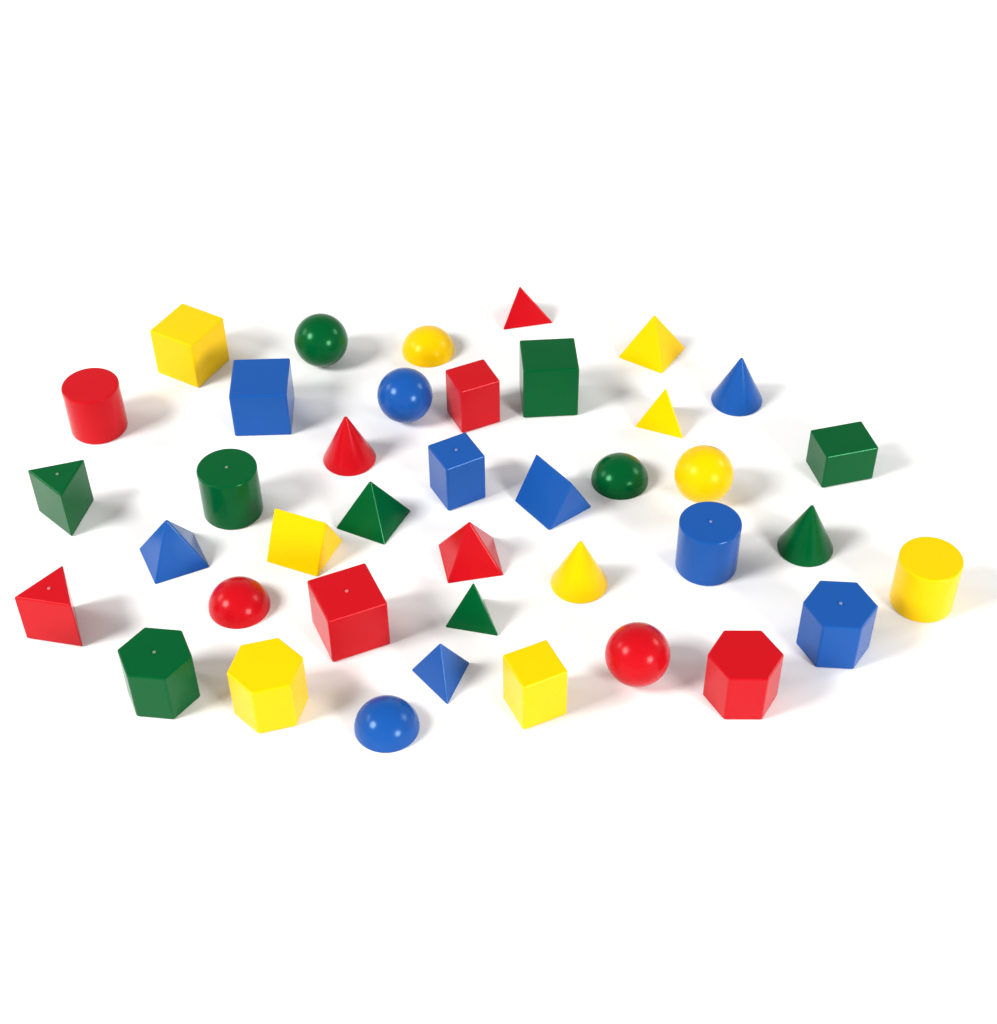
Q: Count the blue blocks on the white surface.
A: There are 10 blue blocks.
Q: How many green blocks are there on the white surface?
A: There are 10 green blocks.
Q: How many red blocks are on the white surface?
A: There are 10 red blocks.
